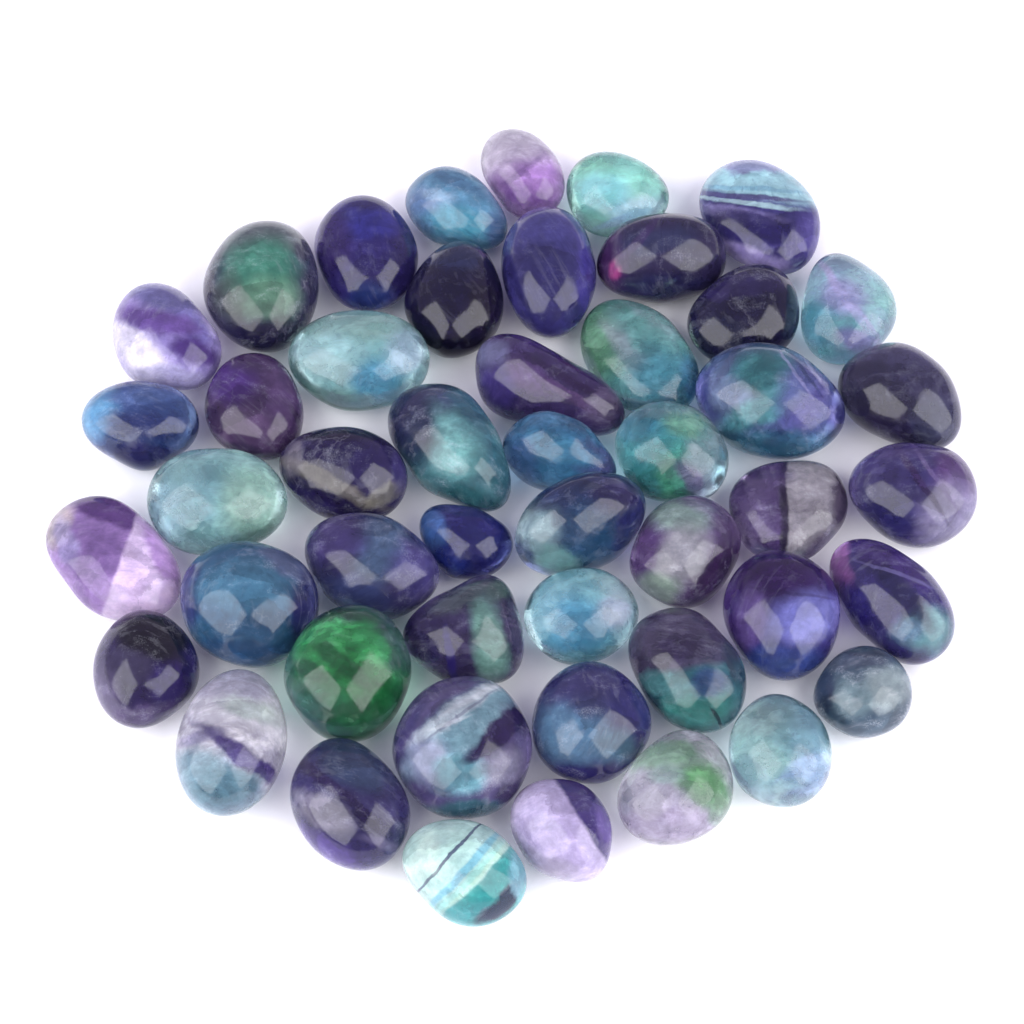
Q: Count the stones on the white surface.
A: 48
